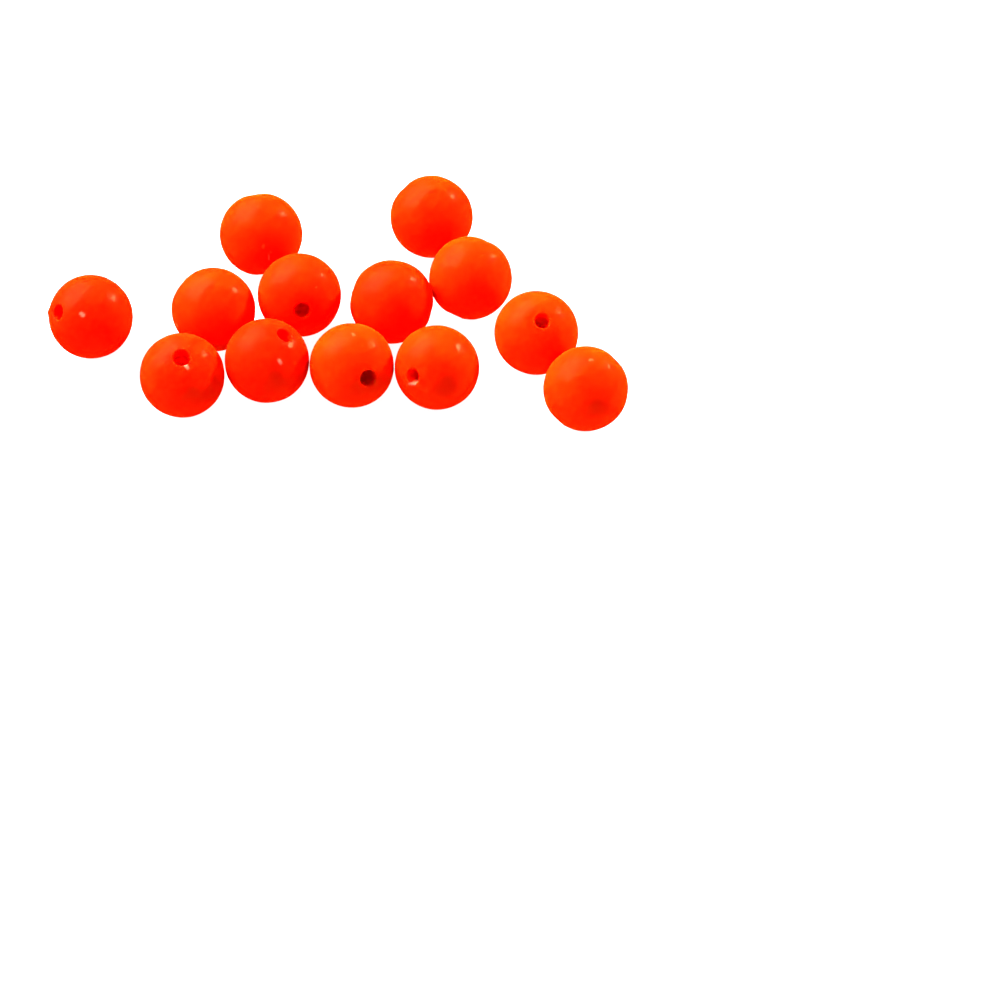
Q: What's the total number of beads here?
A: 13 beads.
